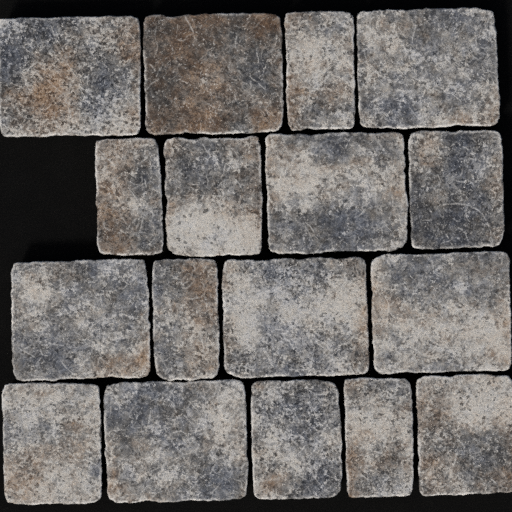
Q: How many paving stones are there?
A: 17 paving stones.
